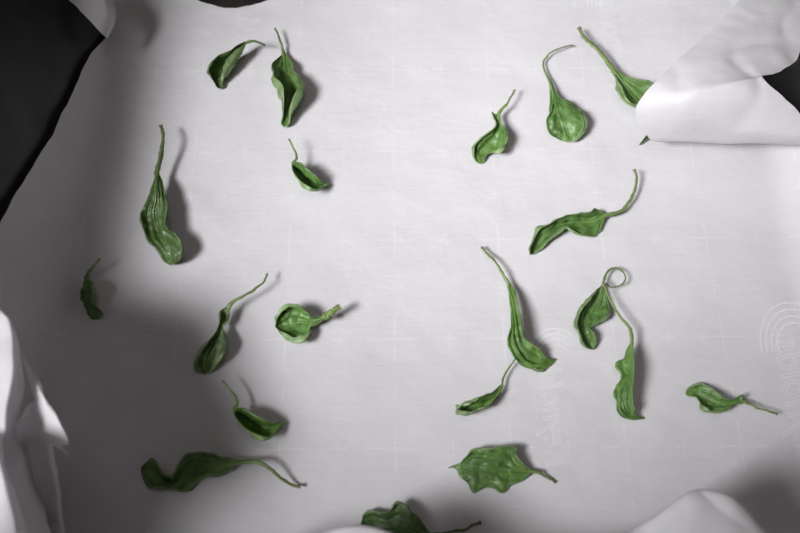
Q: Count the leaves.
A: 20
